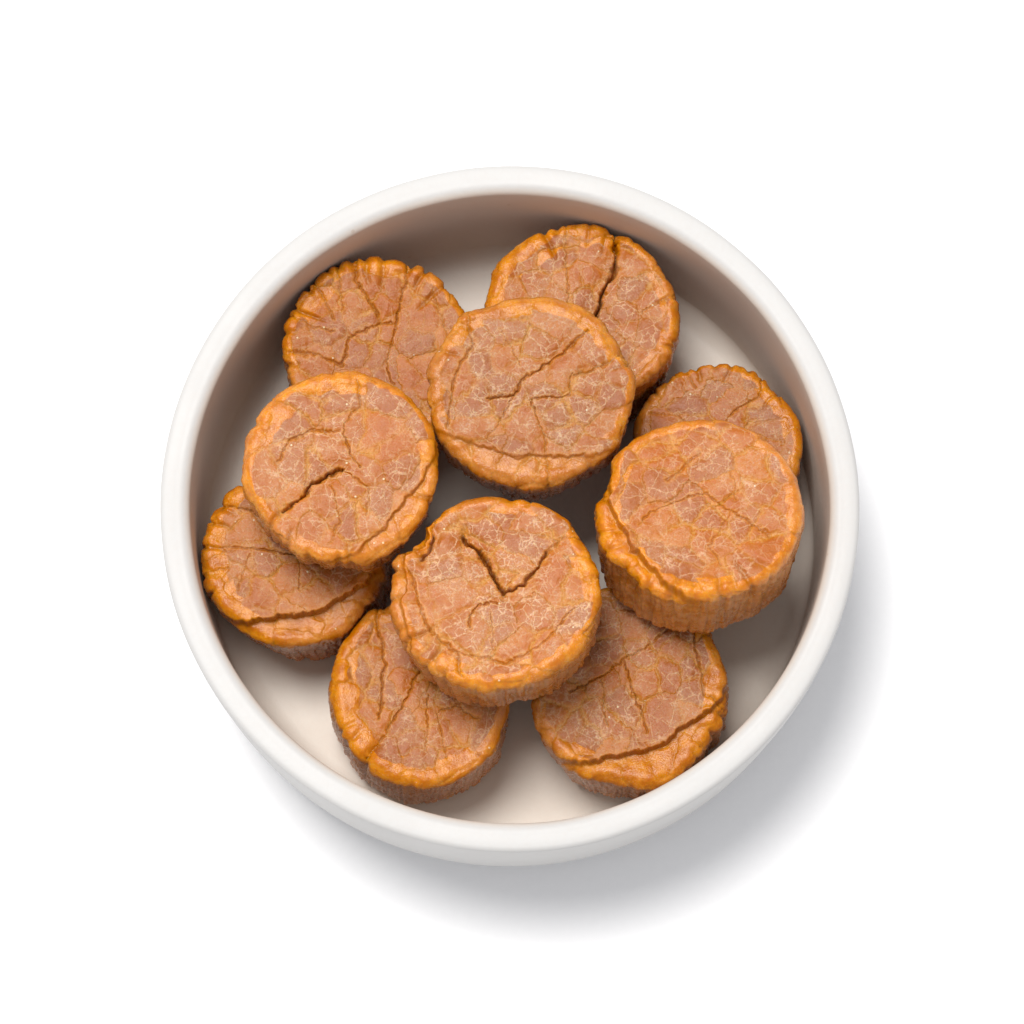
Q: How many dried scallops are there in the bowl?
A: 10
